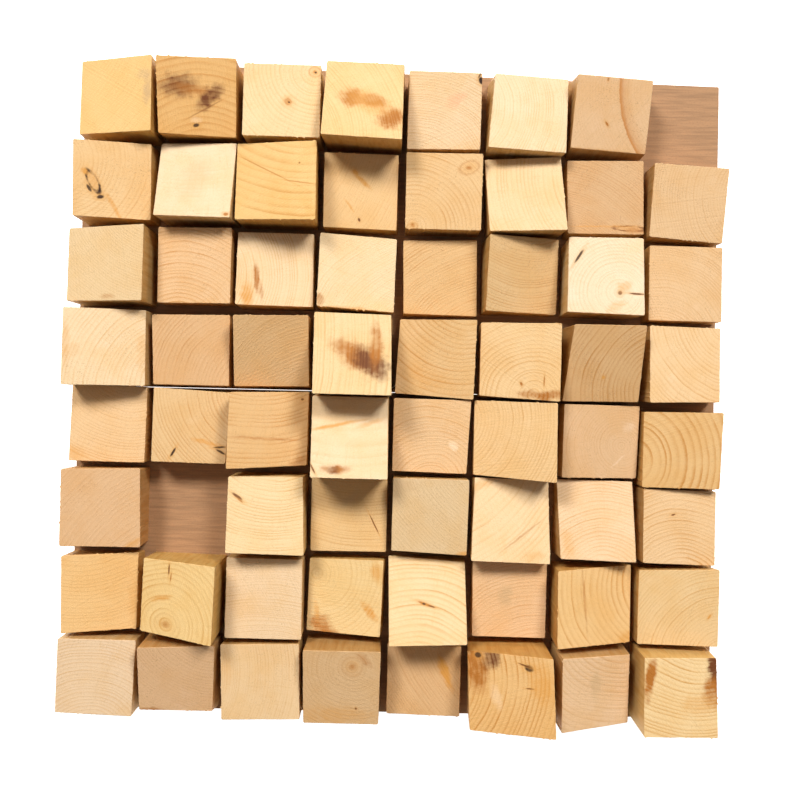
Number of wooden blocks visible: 62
